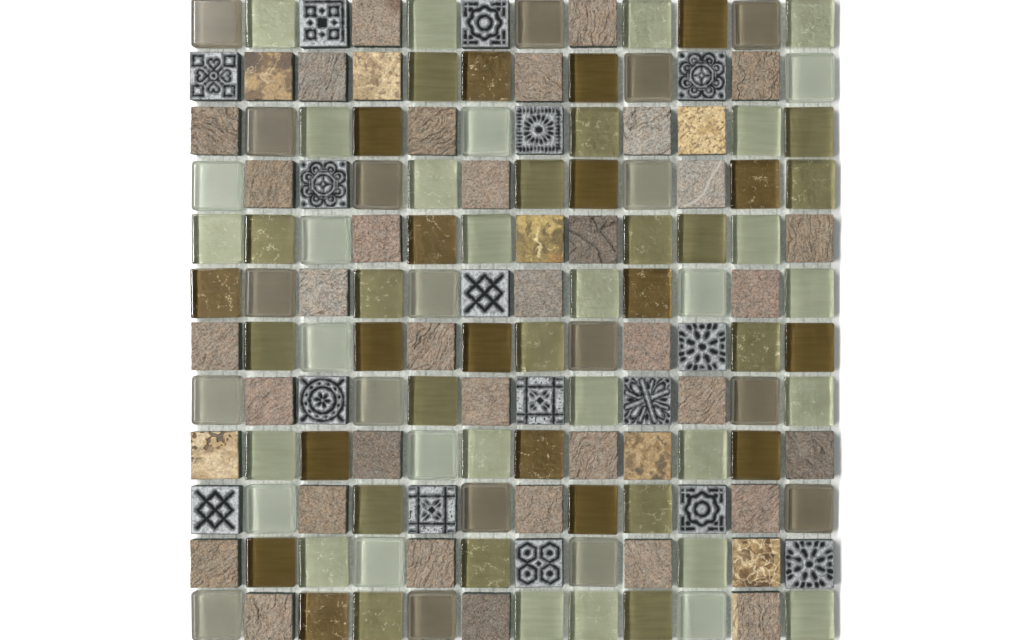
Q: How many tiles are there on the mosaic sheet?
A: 144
